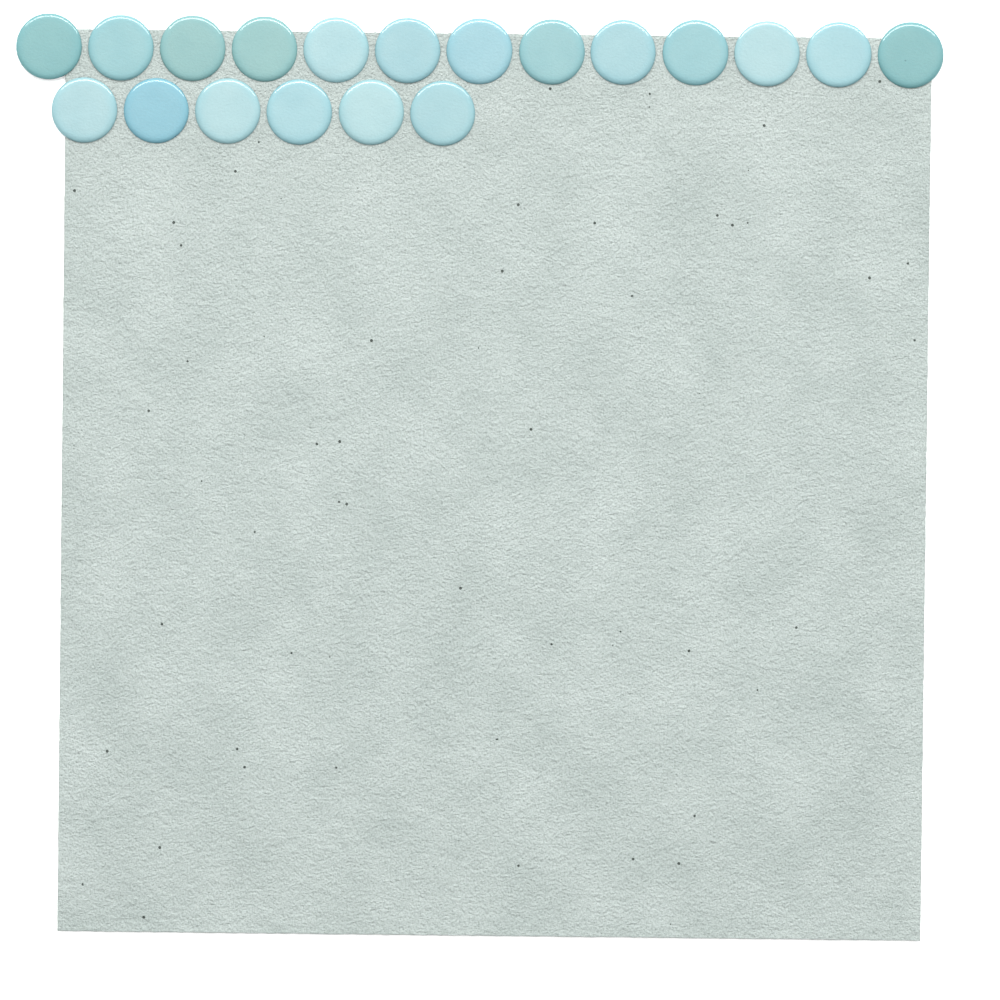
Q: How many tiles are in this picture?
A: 19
